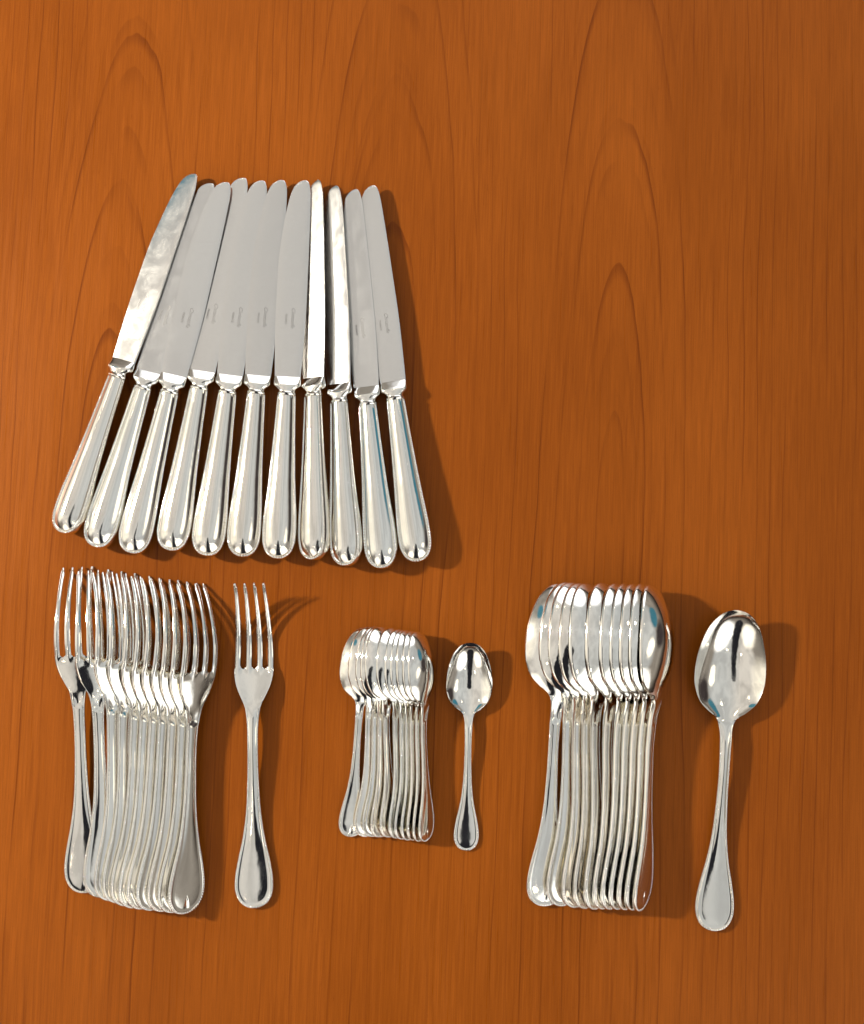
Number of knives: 11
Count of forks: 12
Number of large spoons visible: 12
